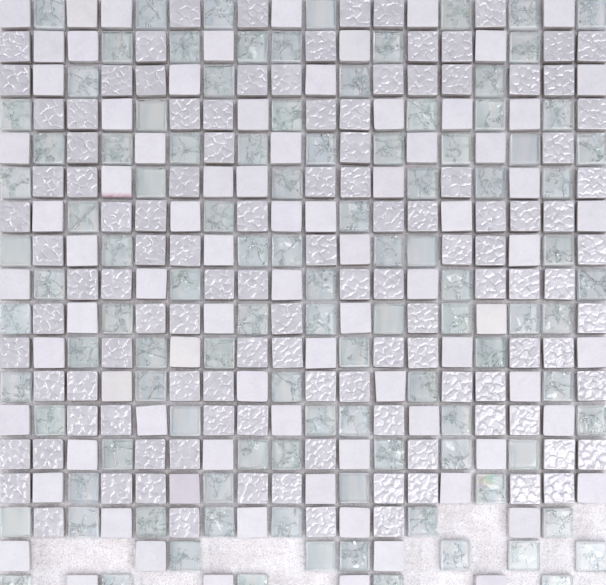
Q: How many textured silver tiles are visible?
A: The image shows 116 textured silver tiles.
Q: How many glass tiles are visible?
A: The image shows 105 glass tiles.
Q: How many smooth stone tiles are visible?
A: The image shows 82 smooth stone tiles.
